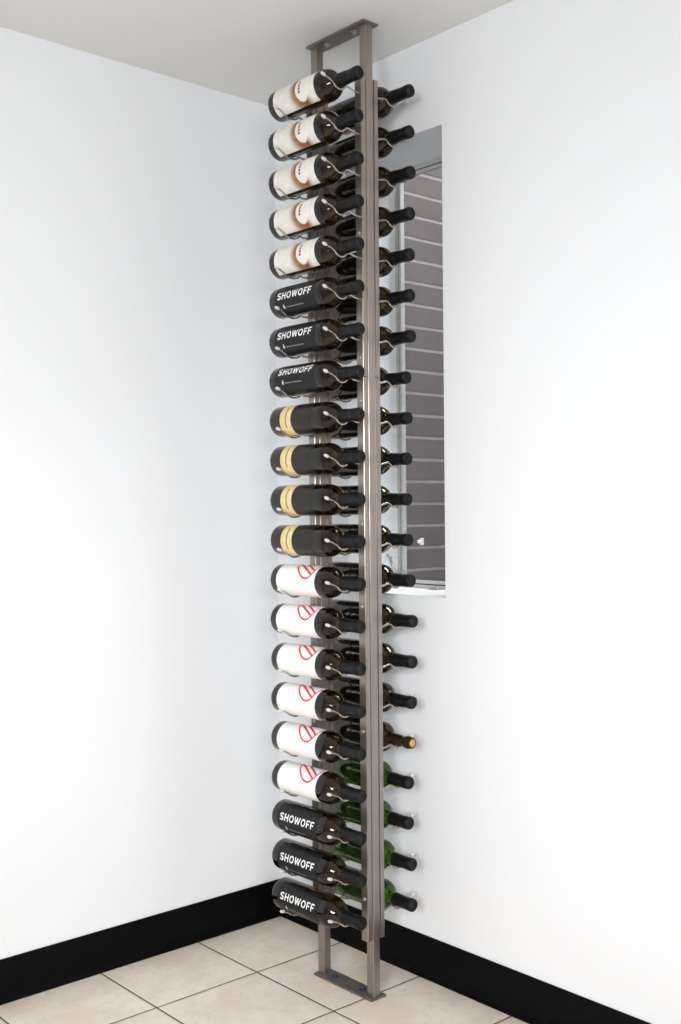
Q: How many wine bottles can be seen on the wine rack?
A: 42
